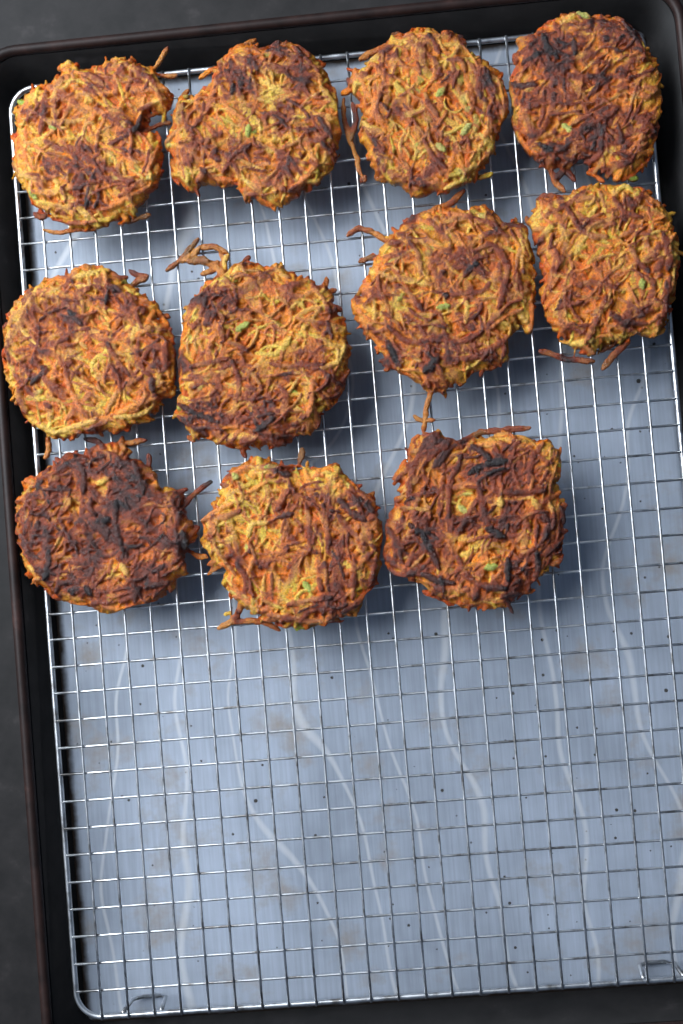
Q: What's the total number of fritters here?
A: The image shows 11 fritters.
